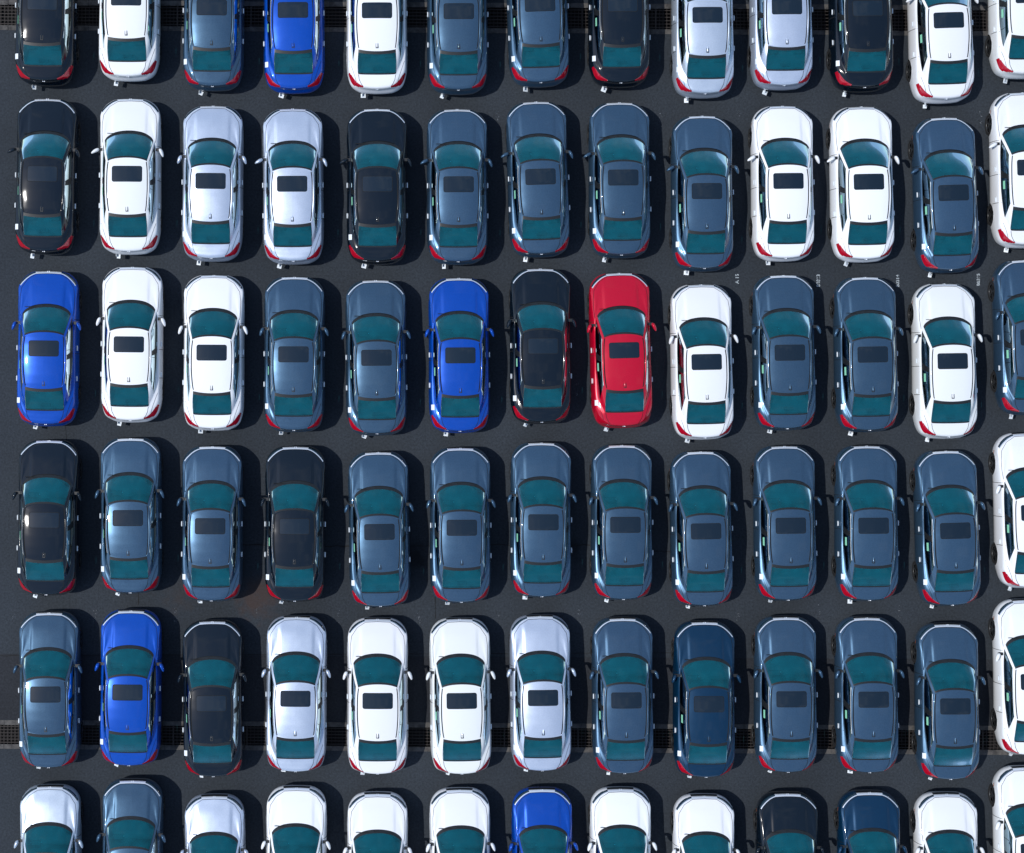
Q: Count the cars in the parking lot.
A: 78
